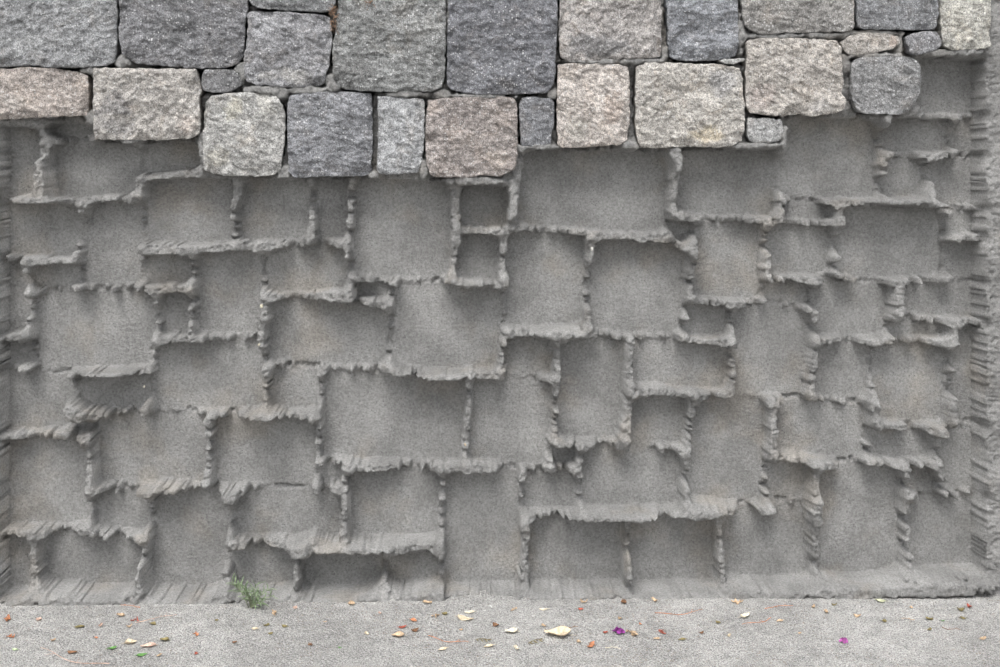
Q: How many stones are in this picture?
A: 27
